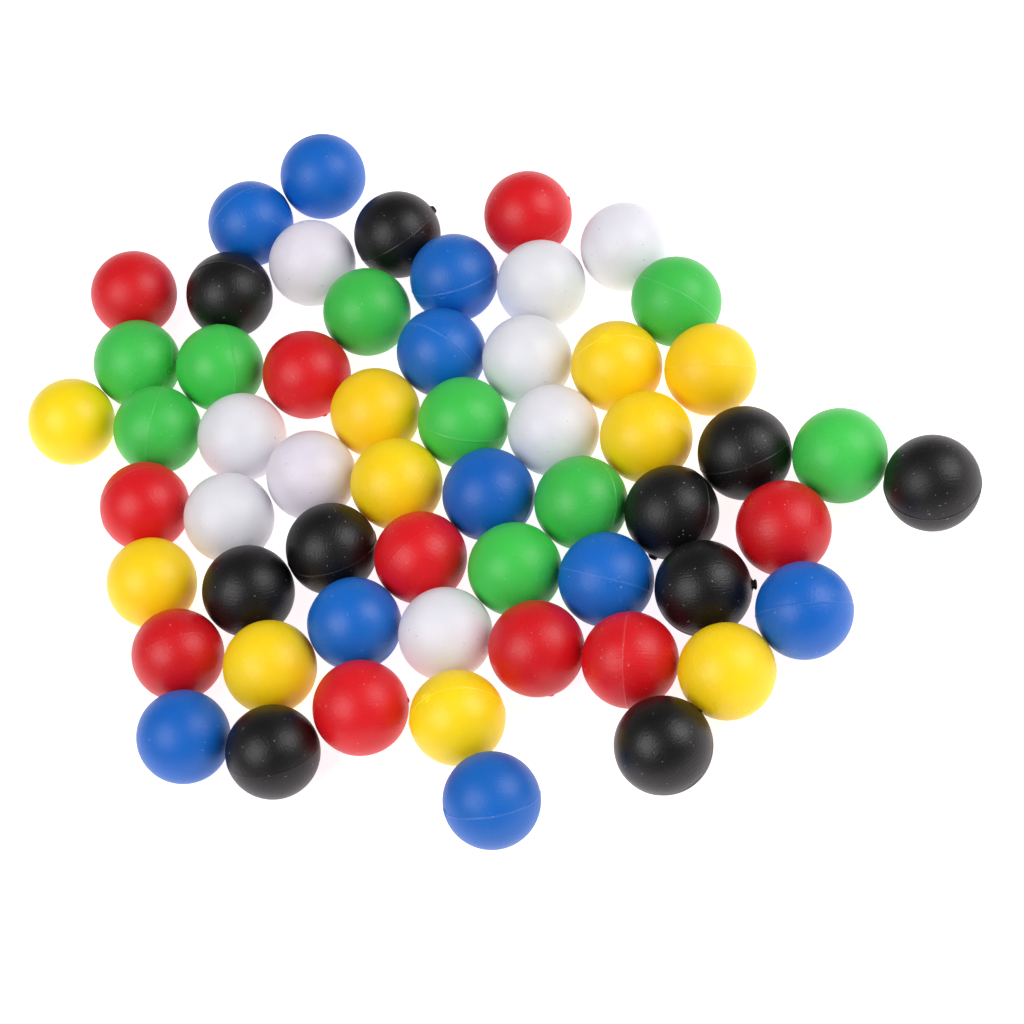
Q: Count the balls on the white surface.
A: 58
